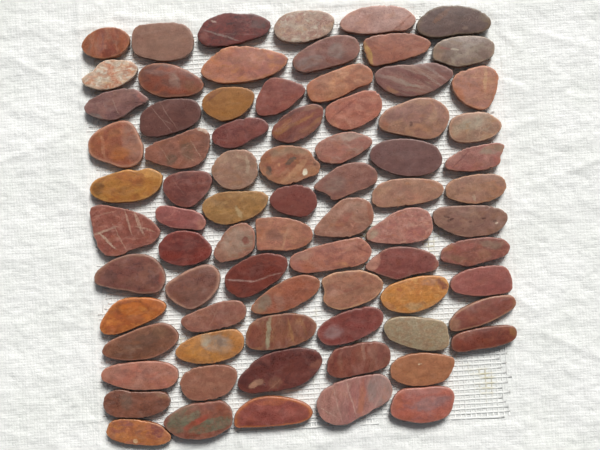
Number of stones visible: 76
